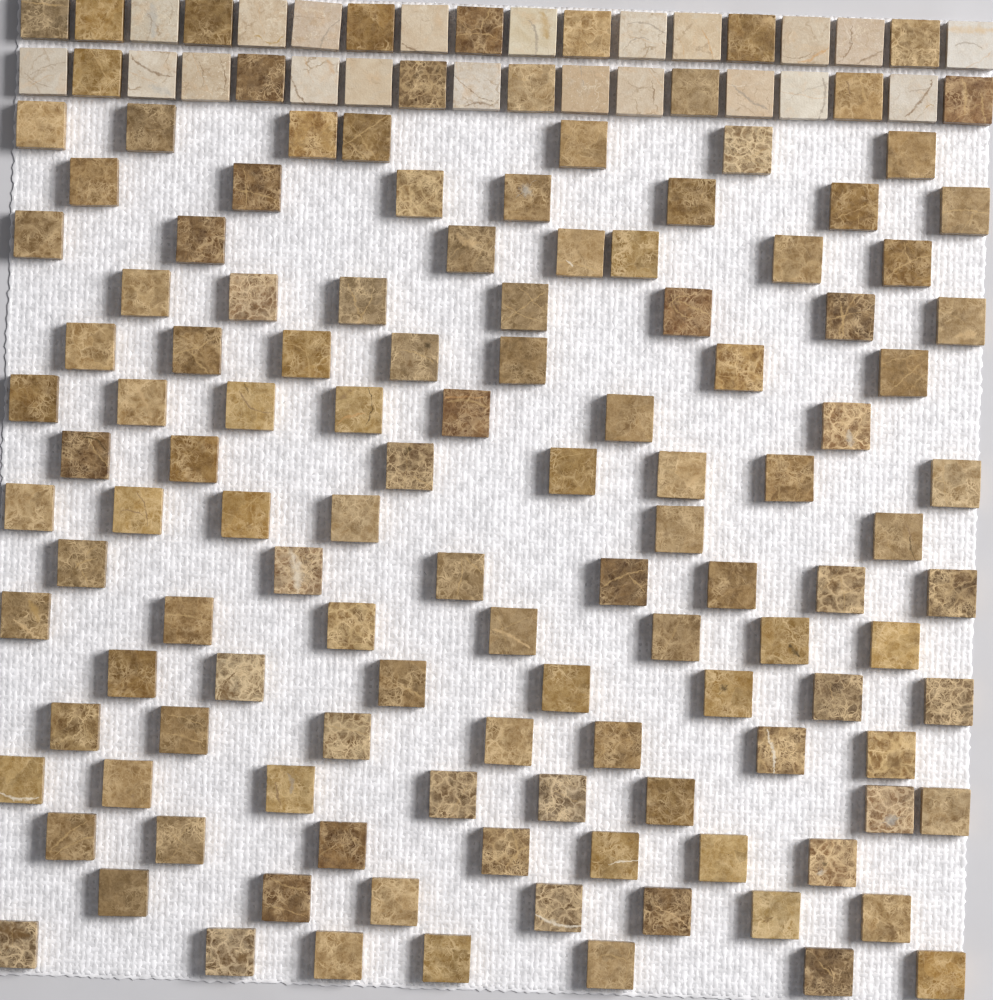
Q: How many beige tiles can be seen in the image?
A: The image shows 21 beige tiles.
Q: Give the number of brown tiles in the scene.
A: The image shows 127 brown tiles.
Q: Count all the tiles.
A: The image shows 148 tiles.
